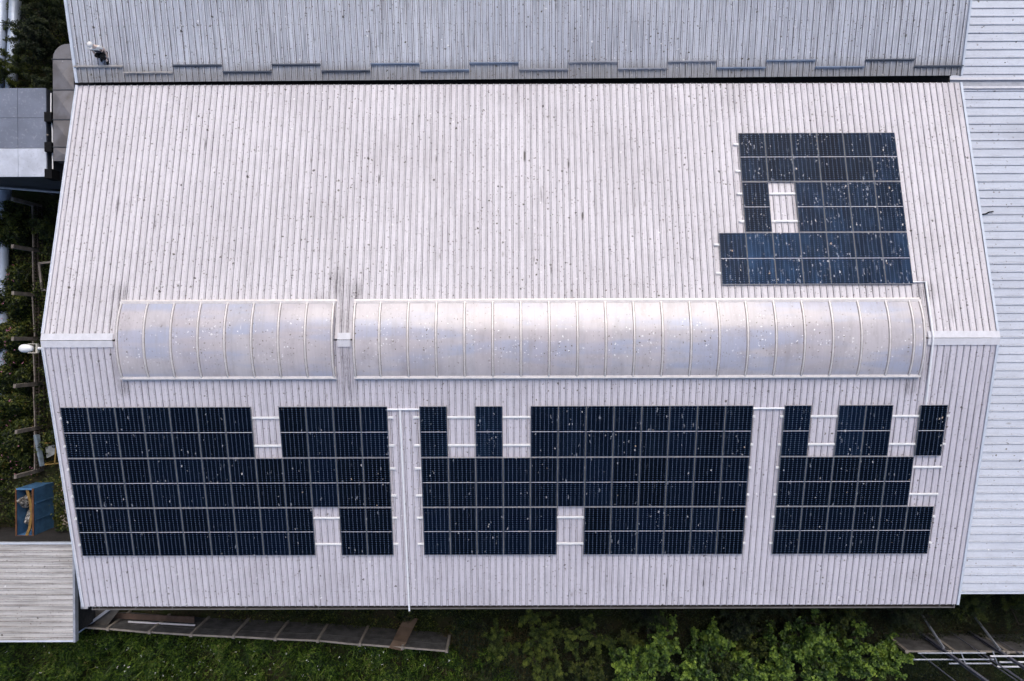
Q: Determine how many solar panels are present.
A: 100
